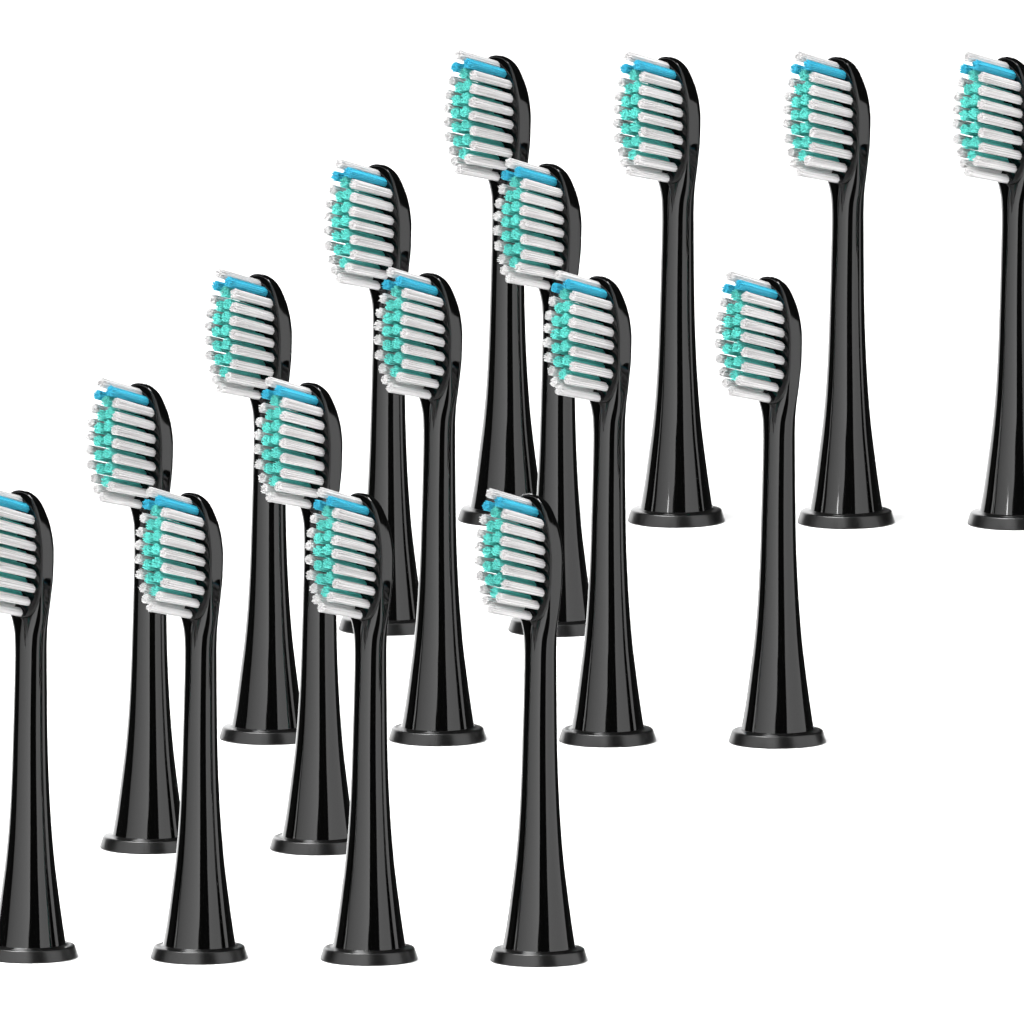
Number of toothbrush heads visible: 16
